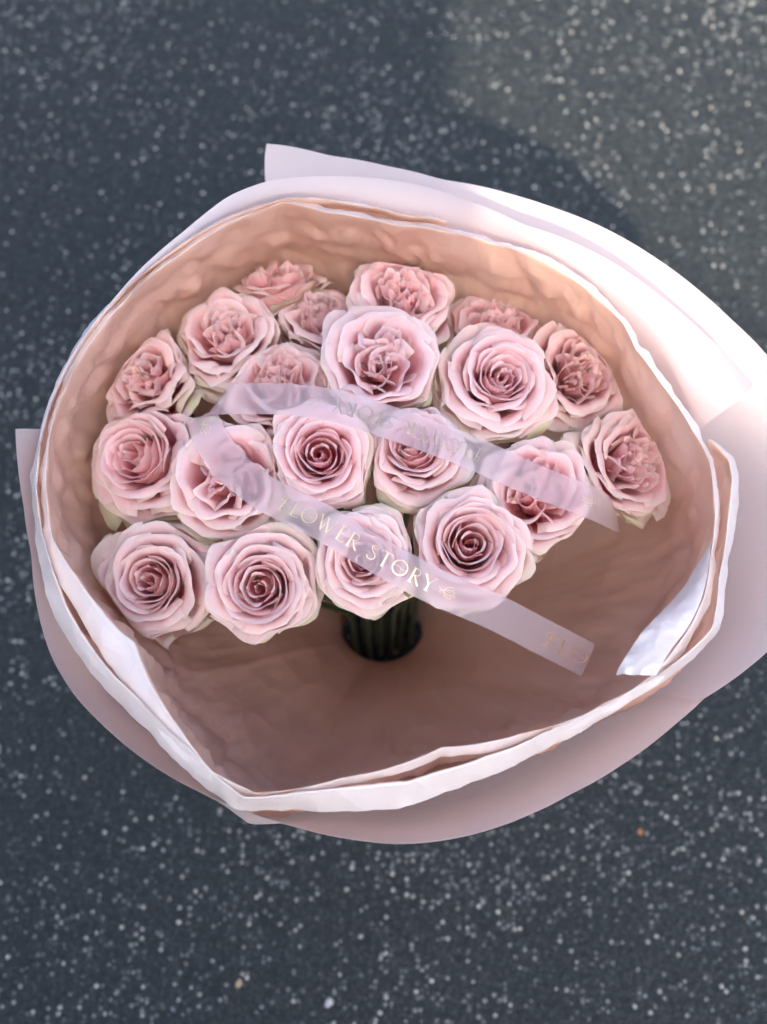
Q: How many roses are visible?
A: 20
